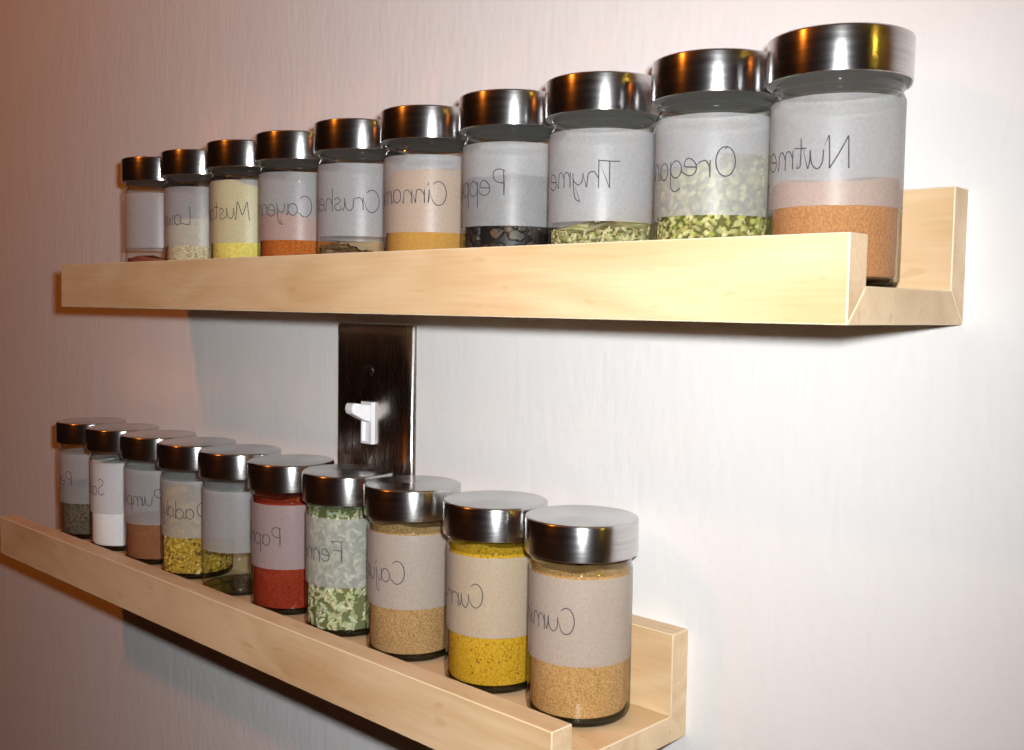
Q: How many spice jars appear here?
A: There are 20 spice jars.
